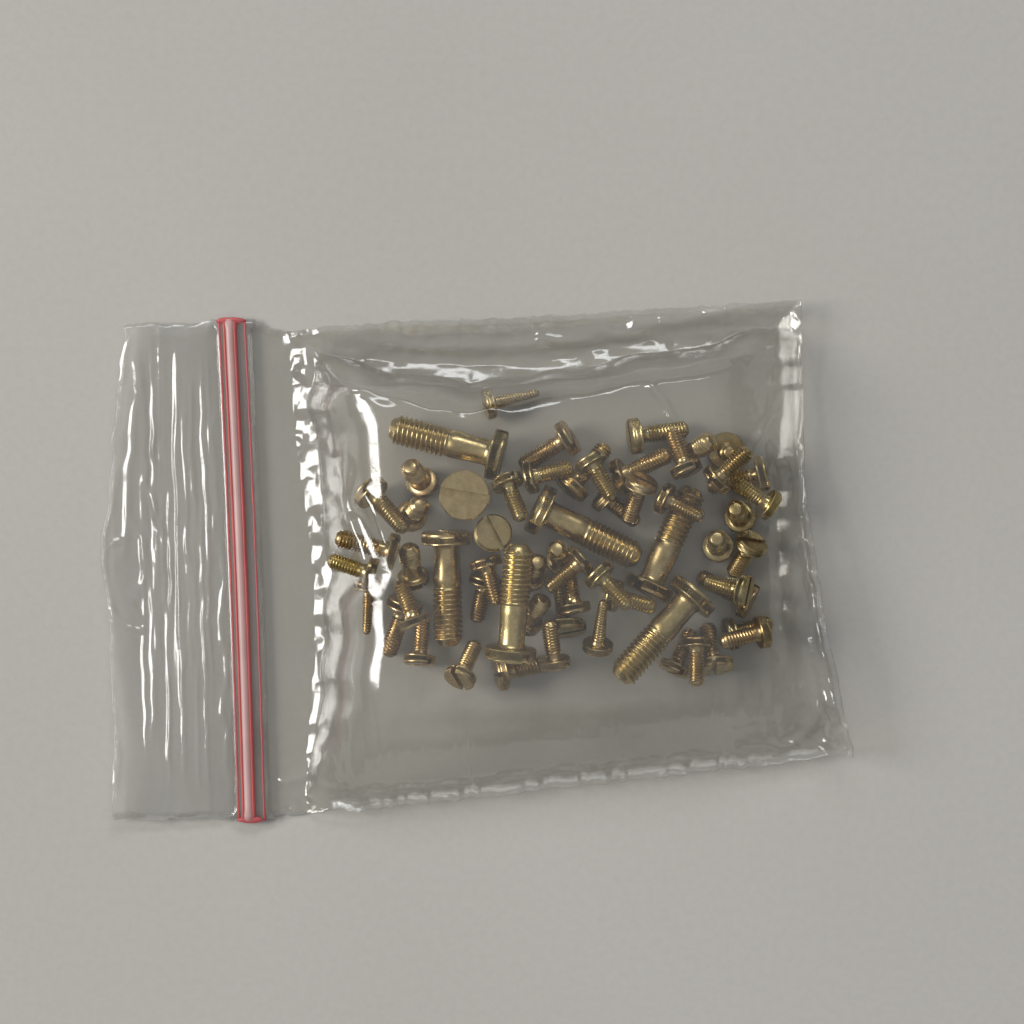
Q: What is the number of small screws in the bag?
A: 52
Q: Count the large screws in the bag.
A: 7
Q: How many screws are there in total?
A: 59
